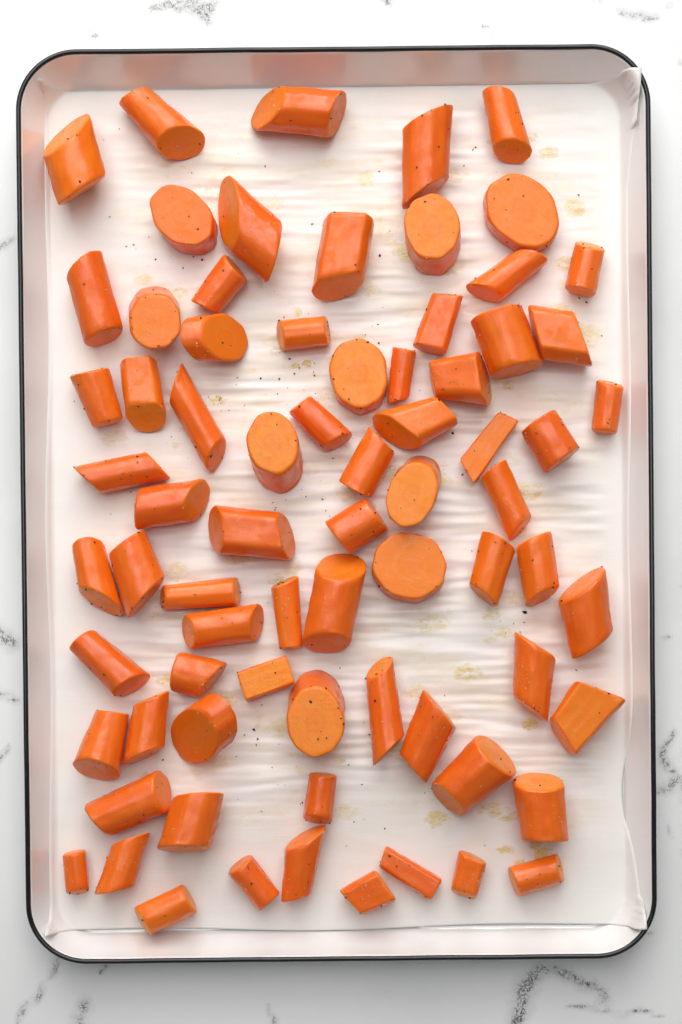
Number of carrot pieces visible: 74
